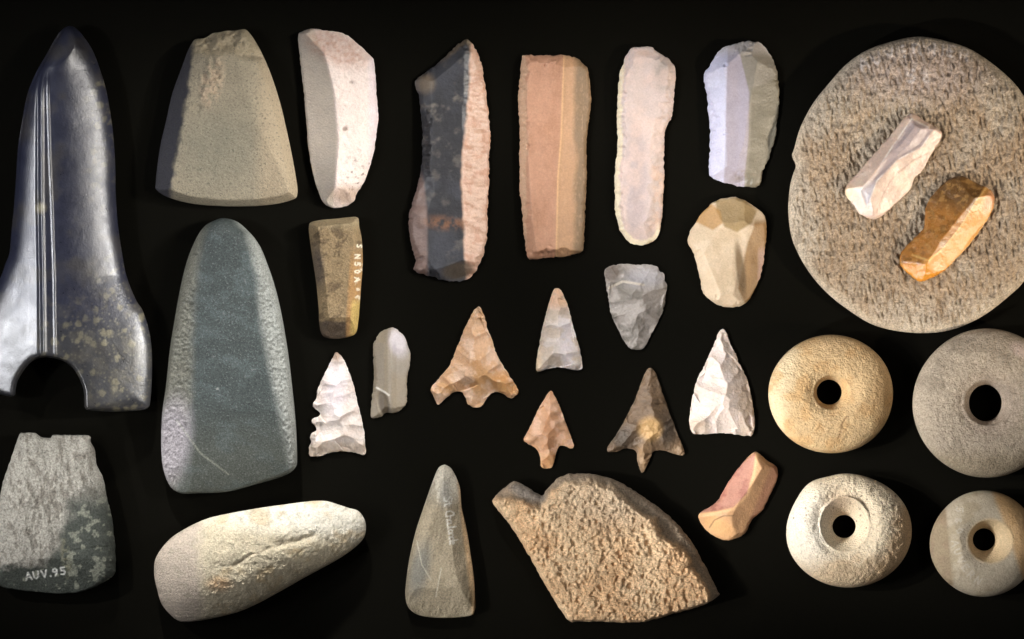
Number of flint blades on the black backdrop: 10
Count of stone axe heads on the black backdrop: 7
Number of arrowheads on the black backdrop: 7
